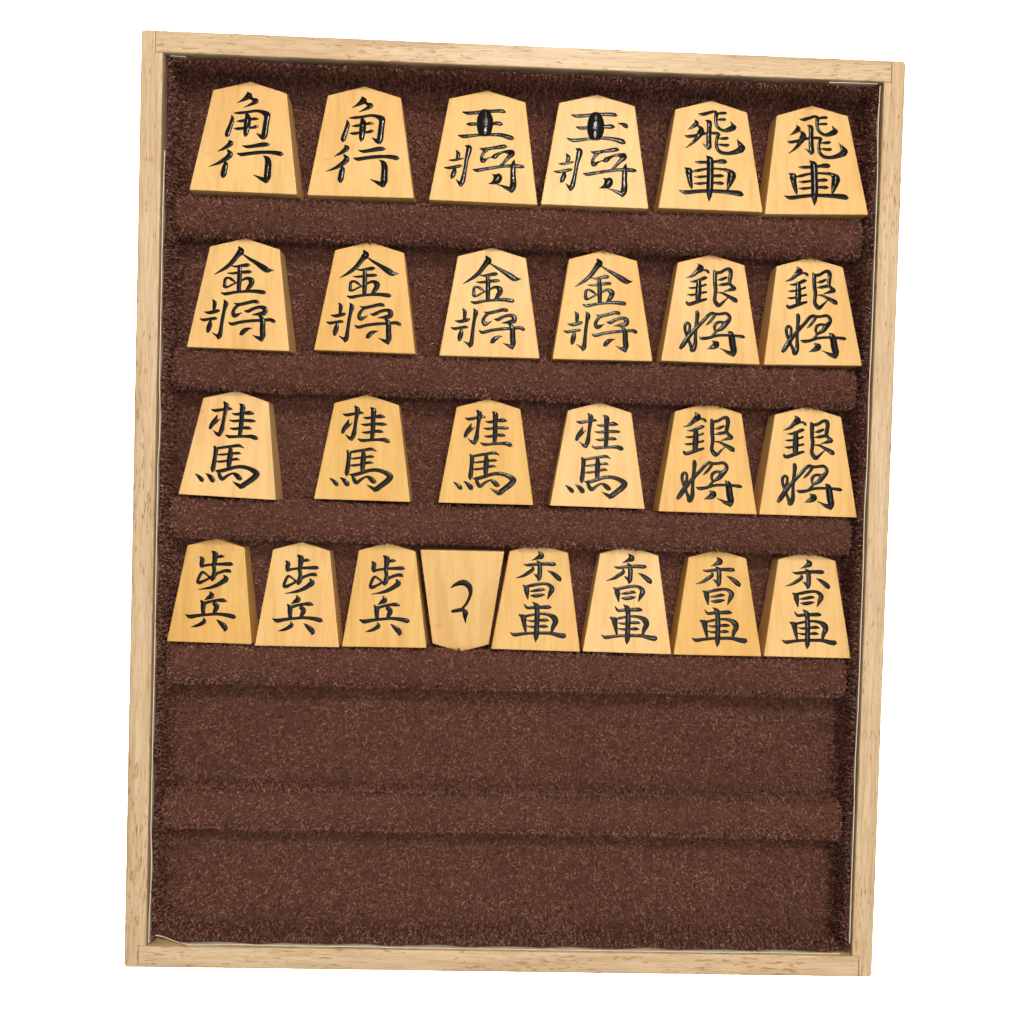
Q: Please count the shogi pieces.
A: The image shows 26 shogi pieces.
